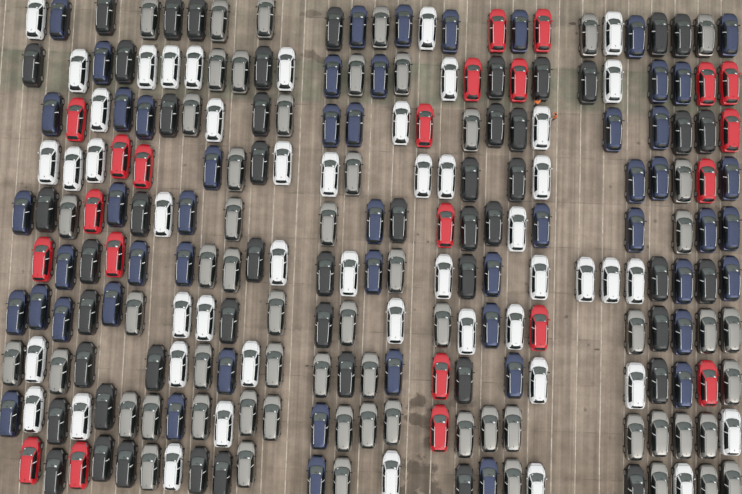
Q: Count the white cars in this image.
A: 49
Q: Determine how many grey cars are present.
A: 59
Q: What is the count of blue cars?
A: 53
